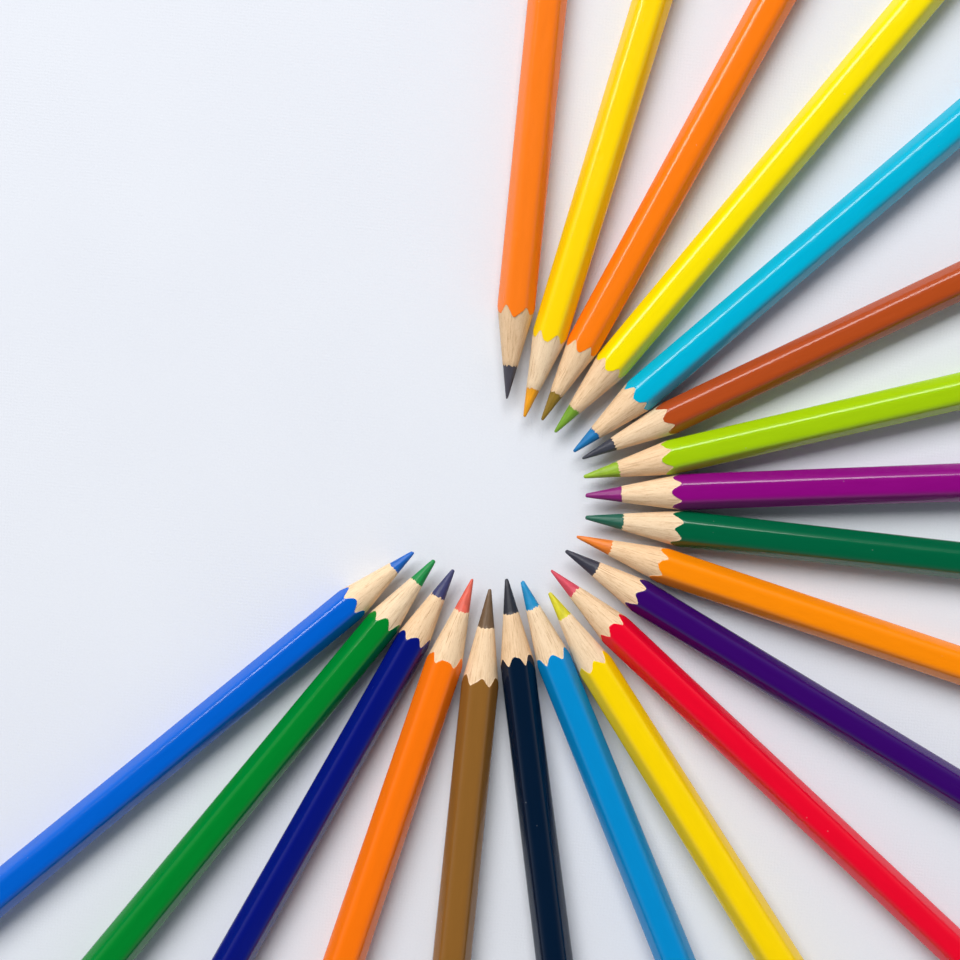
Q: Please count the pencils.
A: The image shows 20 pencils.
